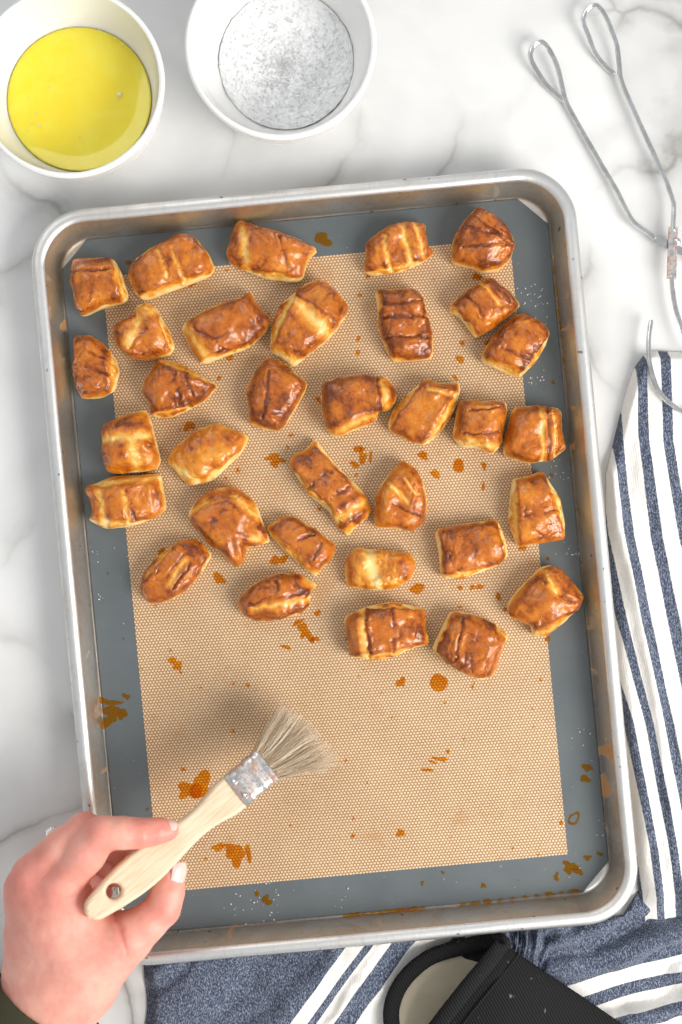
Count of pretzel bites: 33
